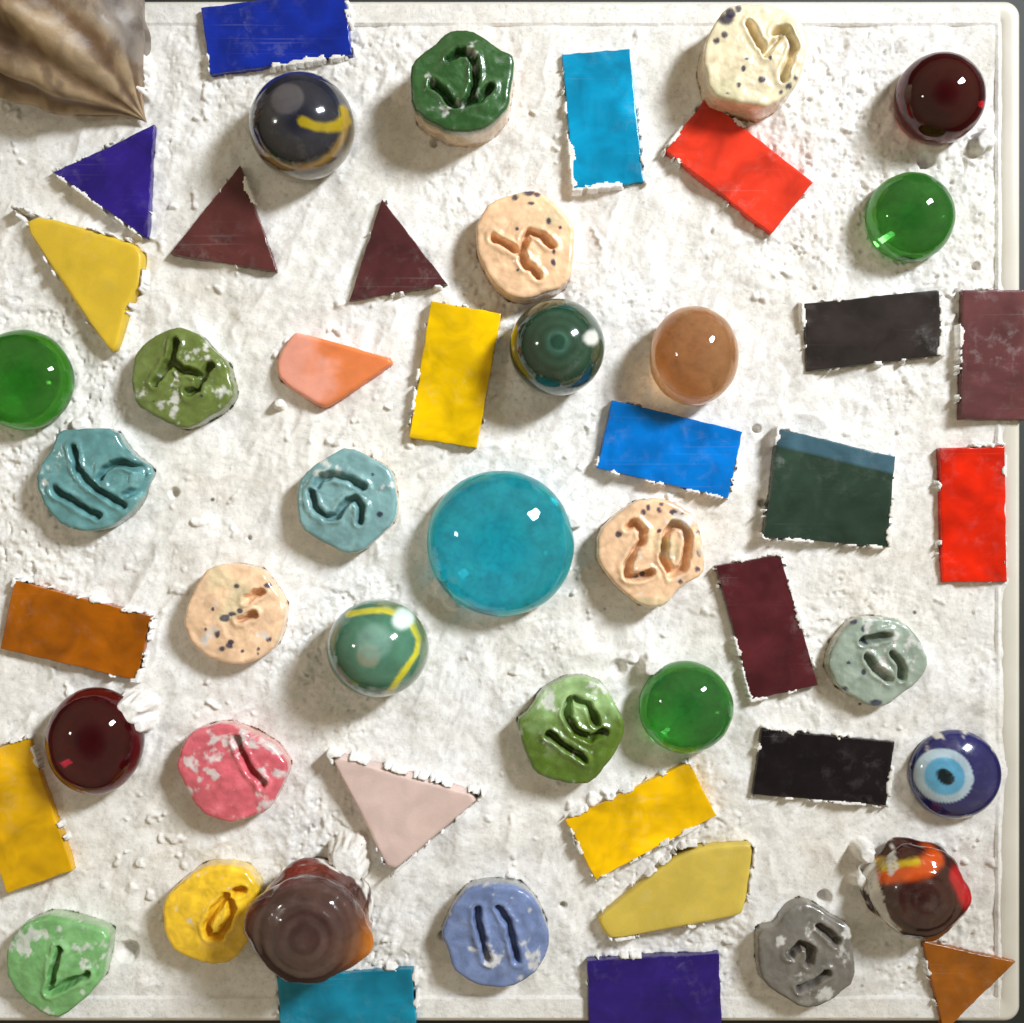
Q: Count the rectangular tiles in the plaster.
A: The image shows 16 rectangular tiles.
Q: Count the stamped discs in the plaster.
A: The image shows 15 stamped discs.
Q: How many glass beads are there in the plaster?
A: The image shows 13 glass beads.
